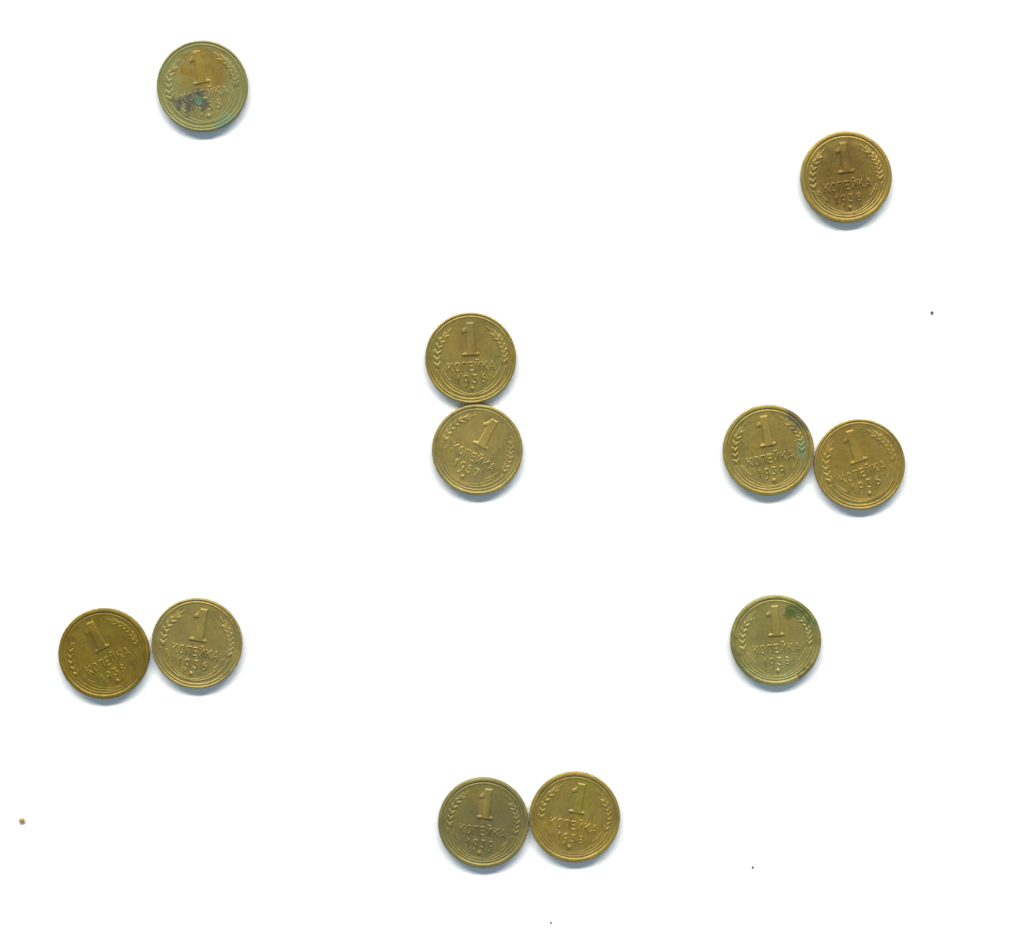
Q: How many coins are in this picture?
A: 11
